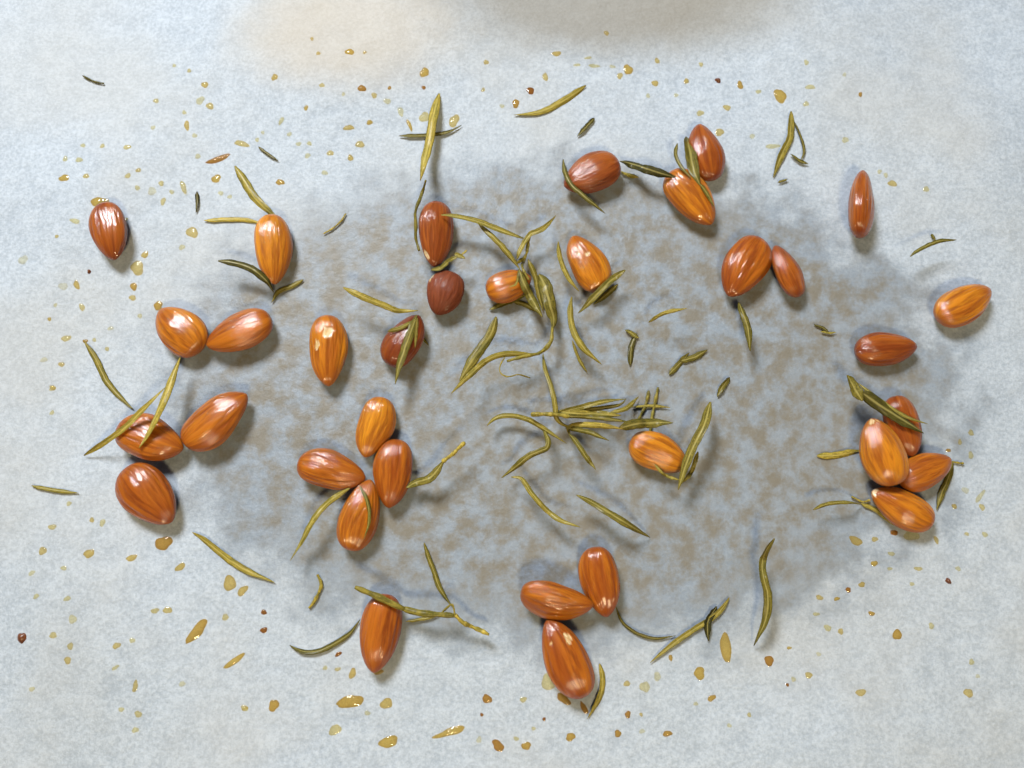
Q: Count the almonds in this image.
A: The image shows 34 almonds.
